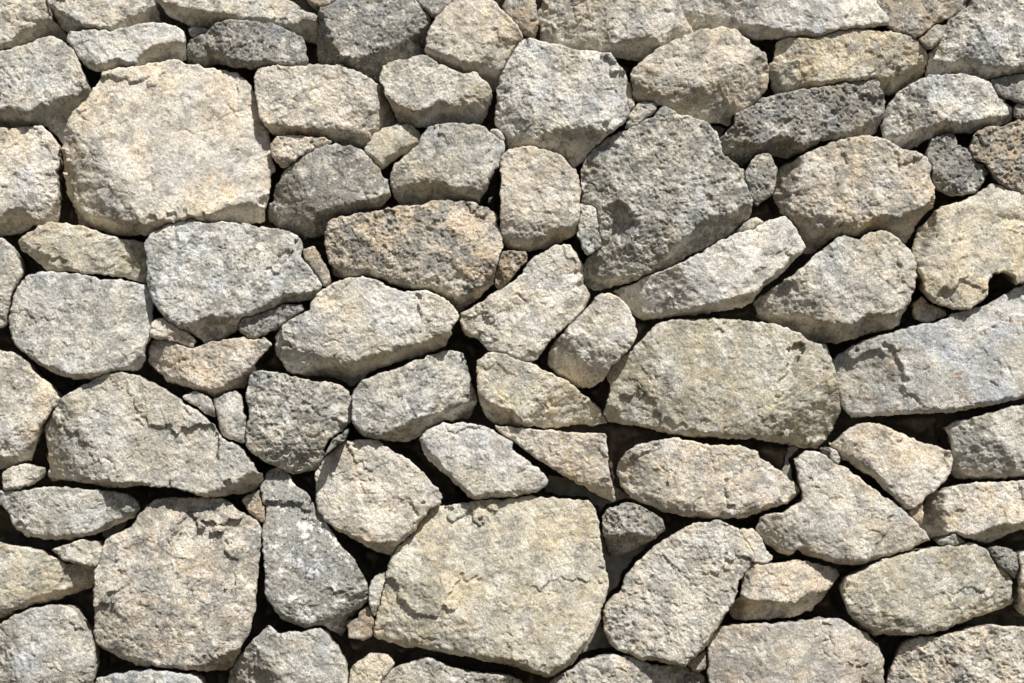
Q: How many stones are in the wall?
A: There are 107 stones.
